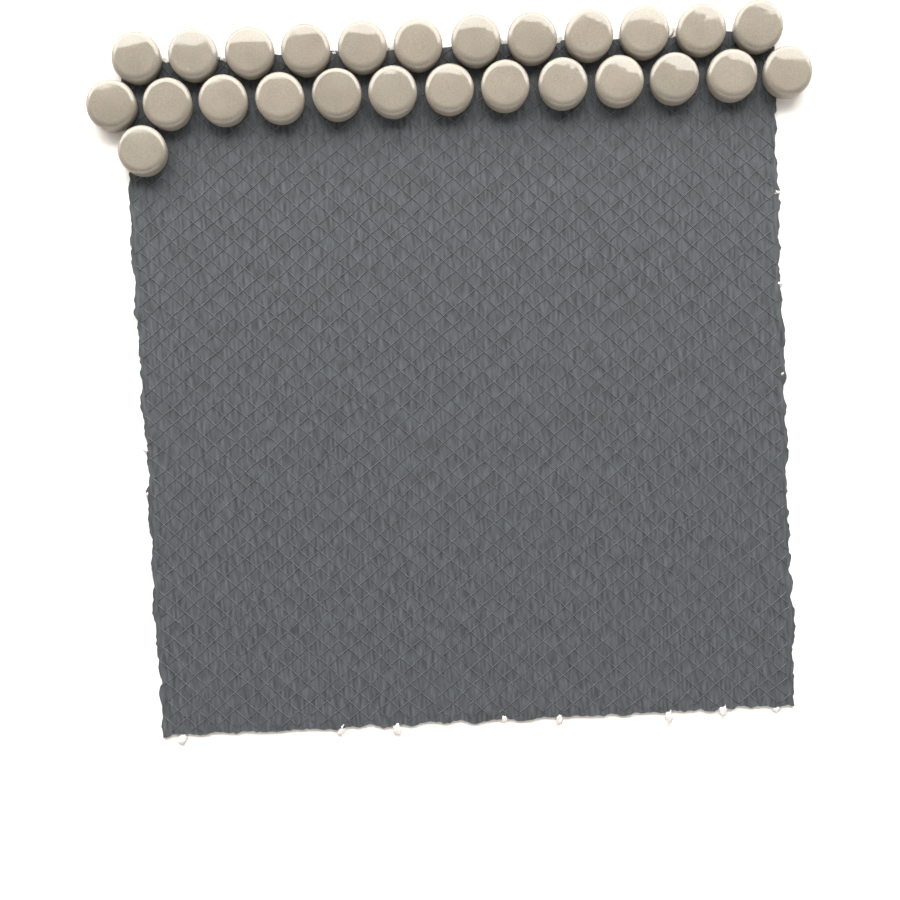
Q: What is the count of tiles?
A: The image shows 26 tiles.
